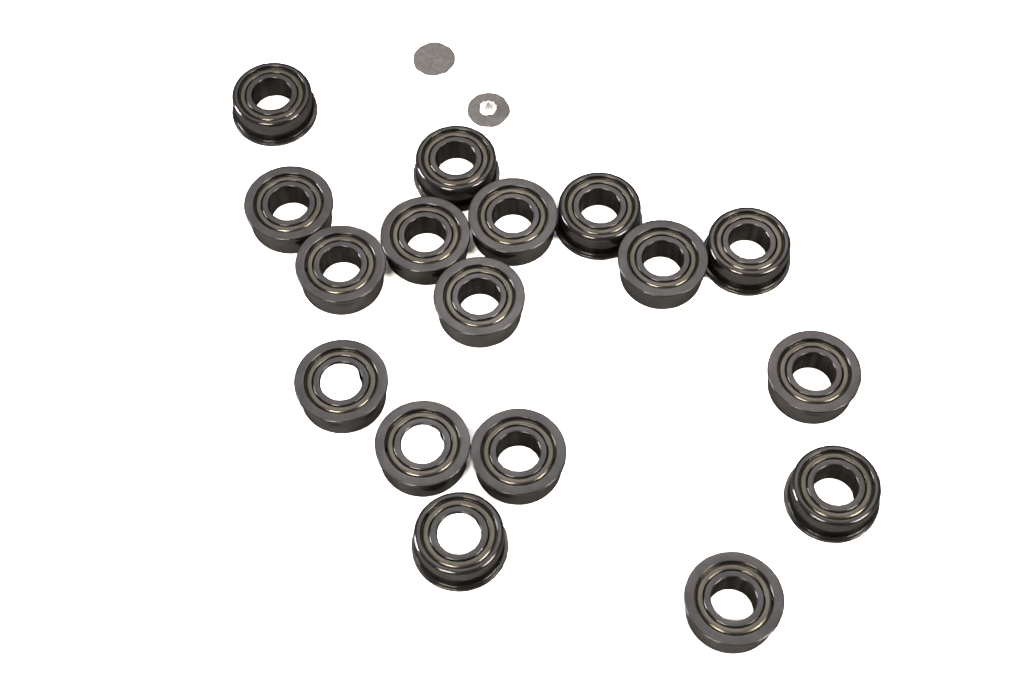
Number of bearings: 17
